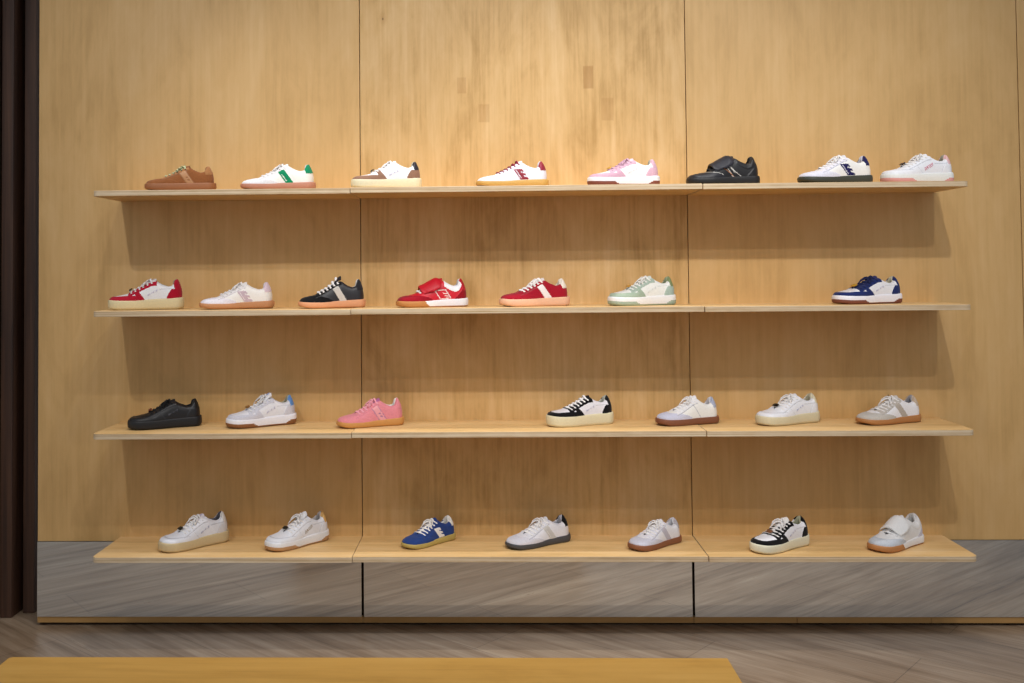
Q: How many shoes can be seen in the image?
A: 29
